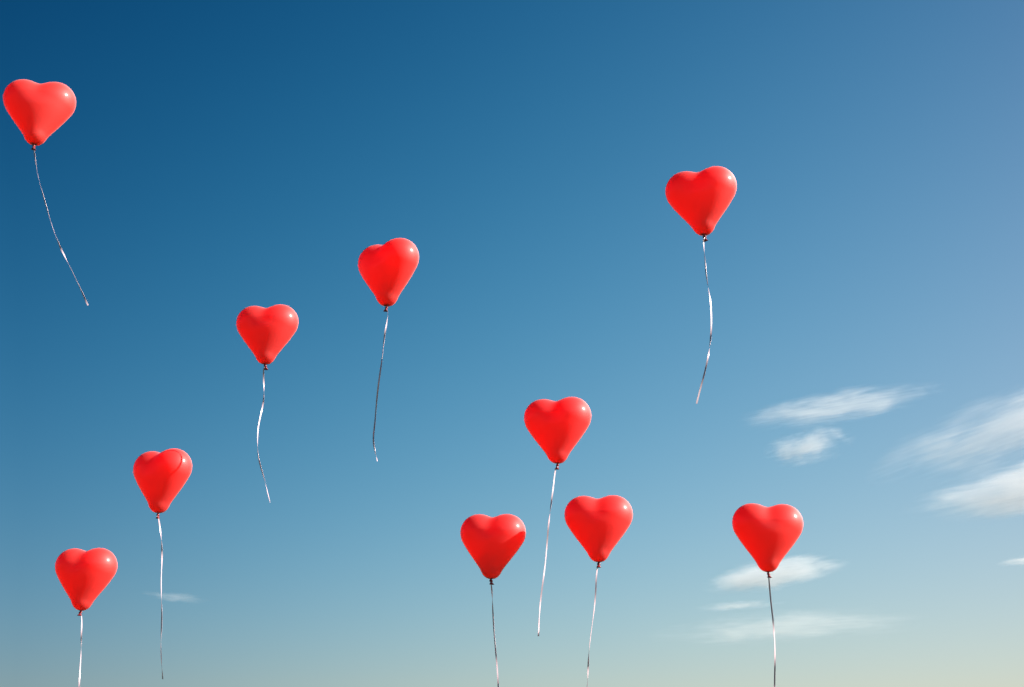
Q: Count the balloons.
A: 10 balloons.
